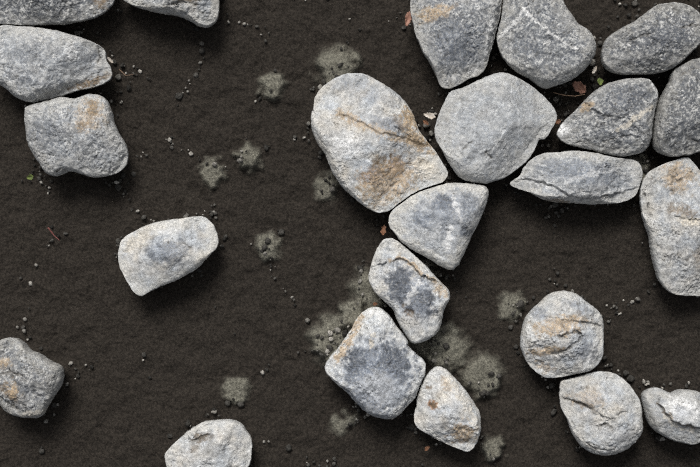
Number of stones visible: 23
